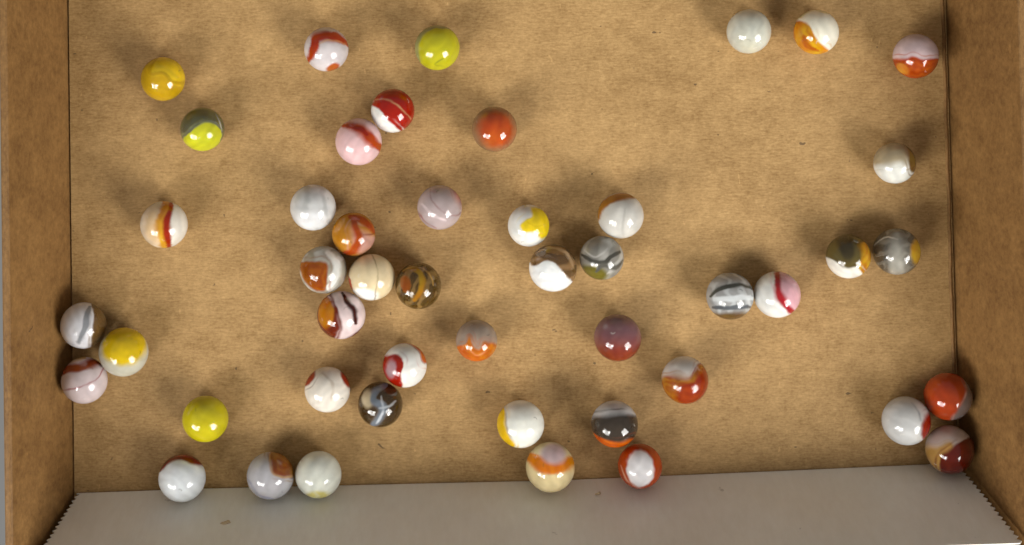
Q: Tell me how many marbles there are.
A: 47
